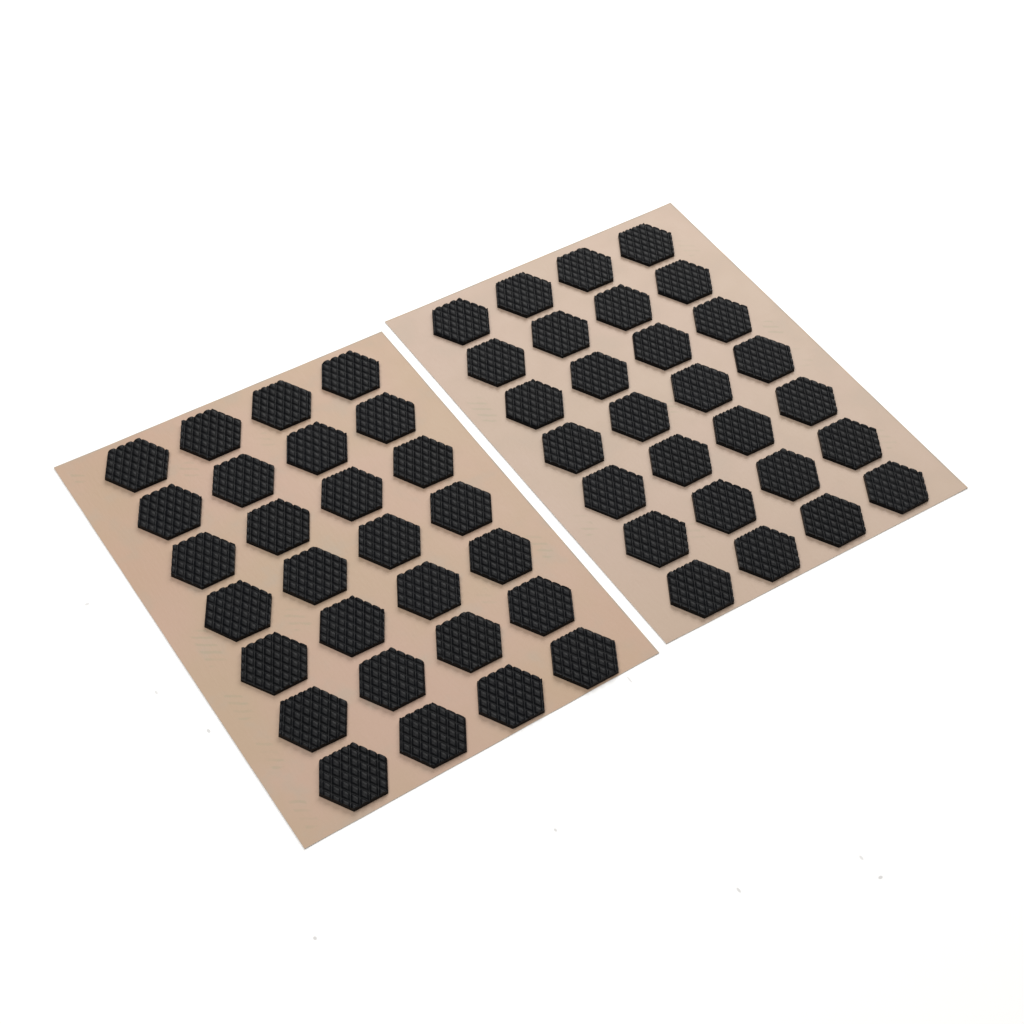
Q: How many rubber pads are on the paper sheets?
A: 56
